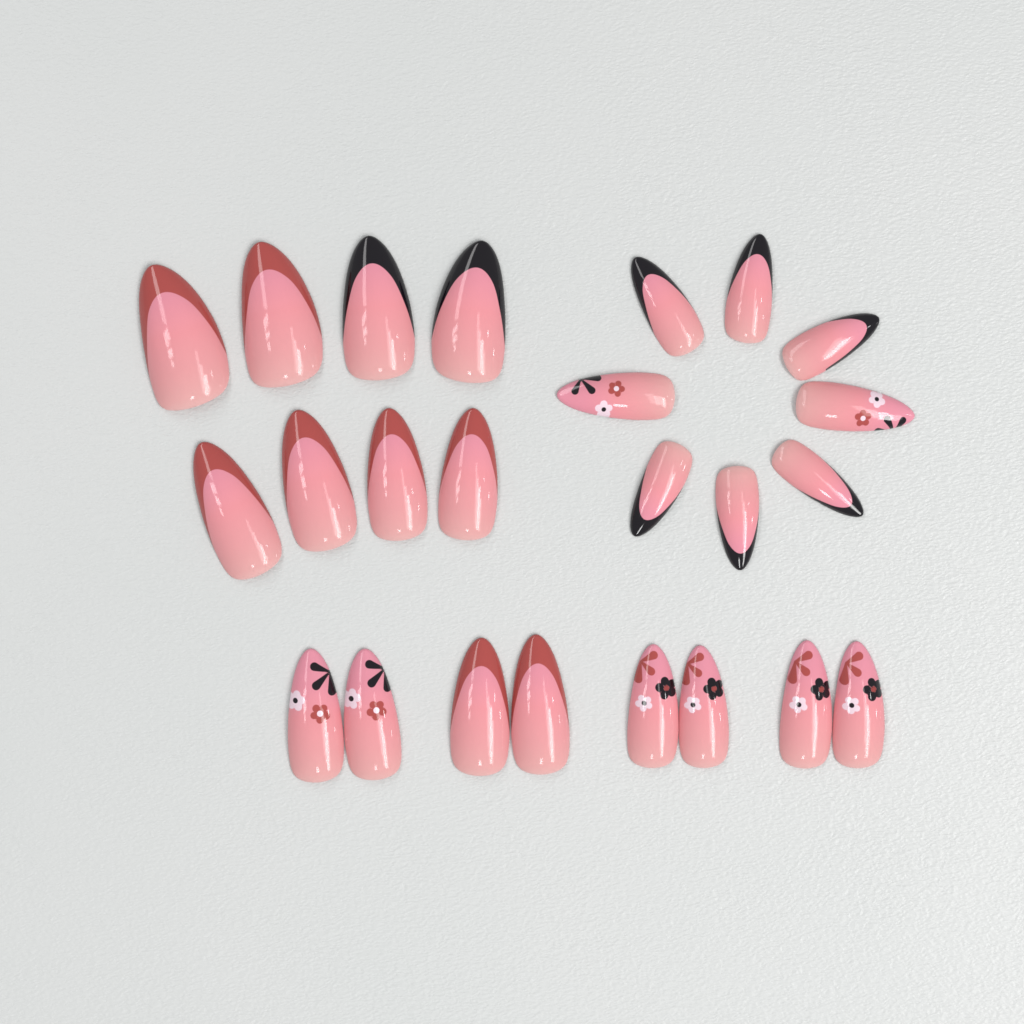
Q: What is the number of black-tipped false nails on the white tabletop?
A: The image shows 8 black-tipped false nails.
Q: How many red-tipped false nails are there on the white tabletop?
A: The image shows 8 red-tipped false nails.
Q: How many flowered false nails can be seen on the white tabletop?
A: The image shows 8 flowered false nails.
